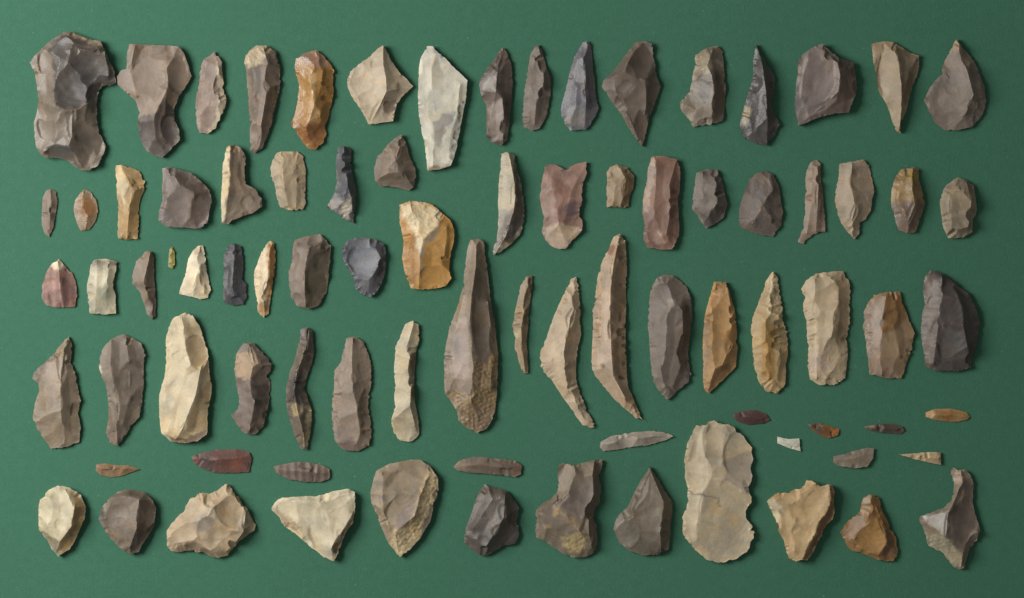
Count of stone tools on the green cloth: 85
